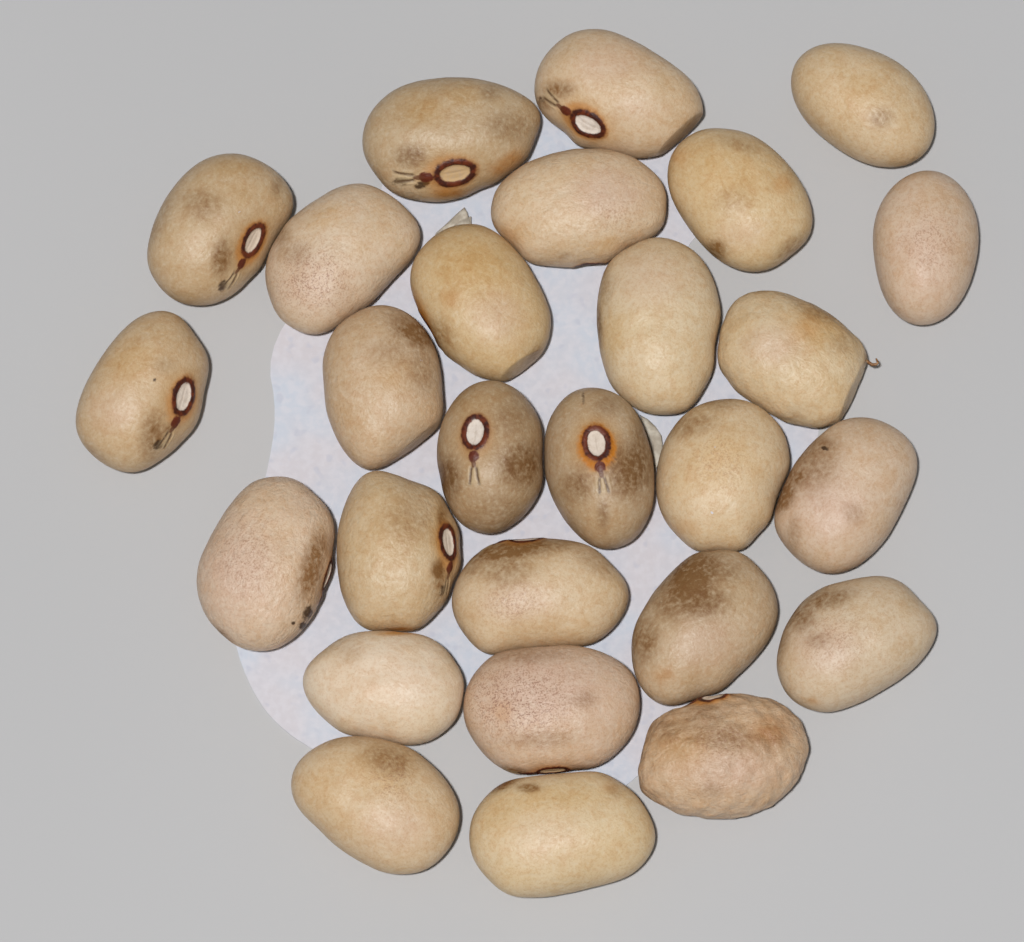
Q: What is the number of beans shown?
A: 27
